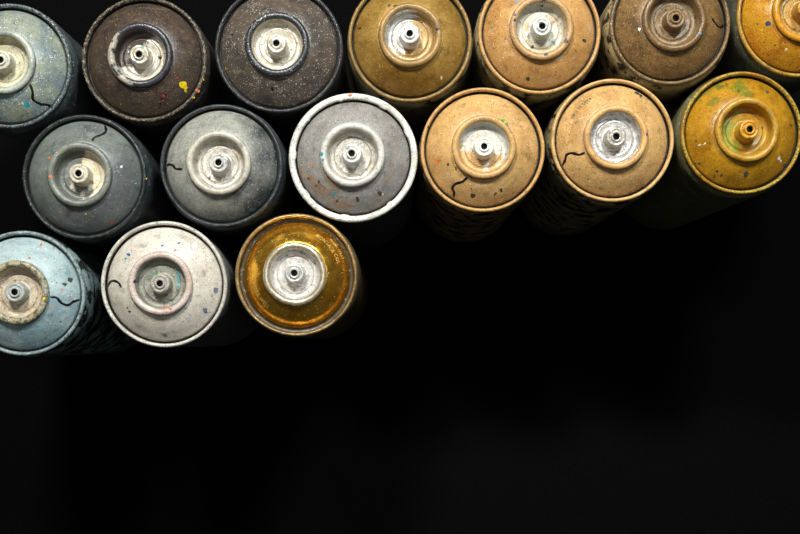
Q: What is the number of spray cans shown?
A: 16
